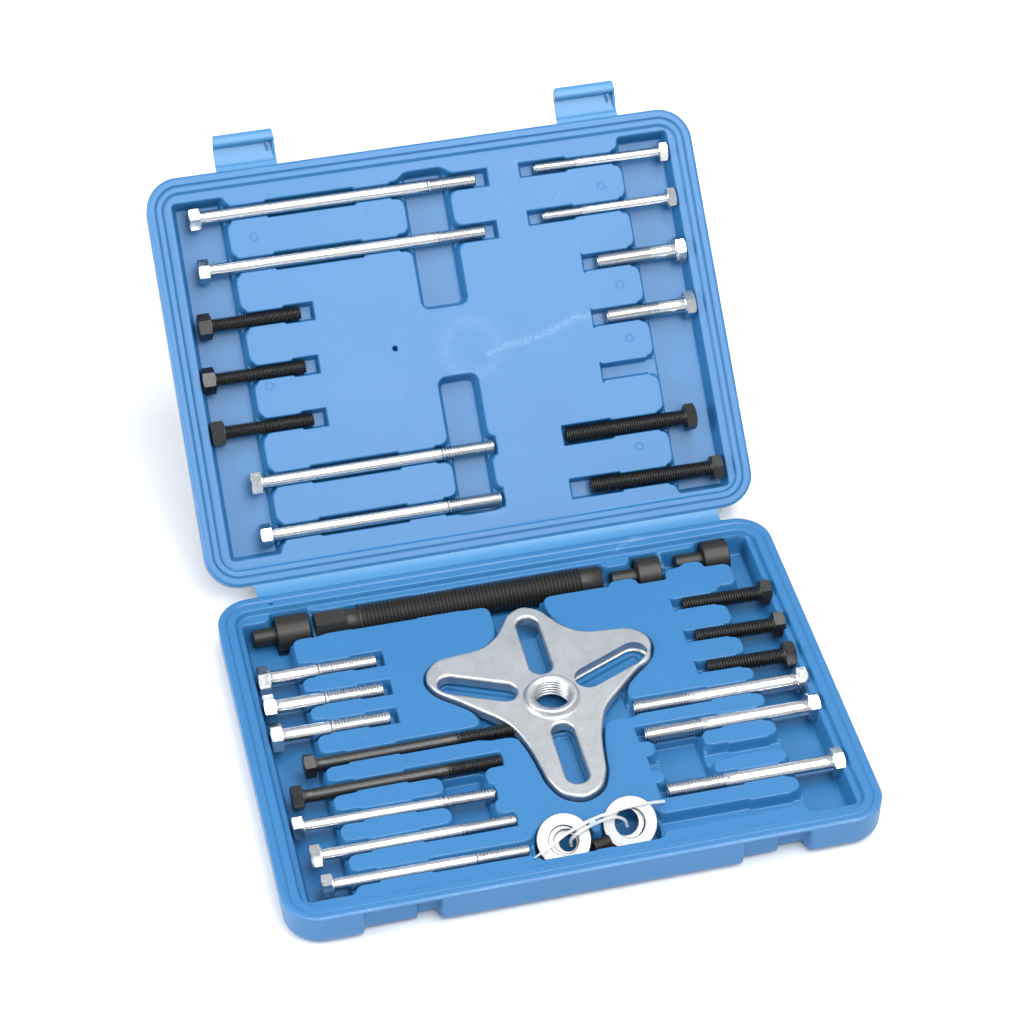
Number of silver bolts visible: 17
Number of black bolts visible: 10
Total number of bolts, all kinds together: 27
